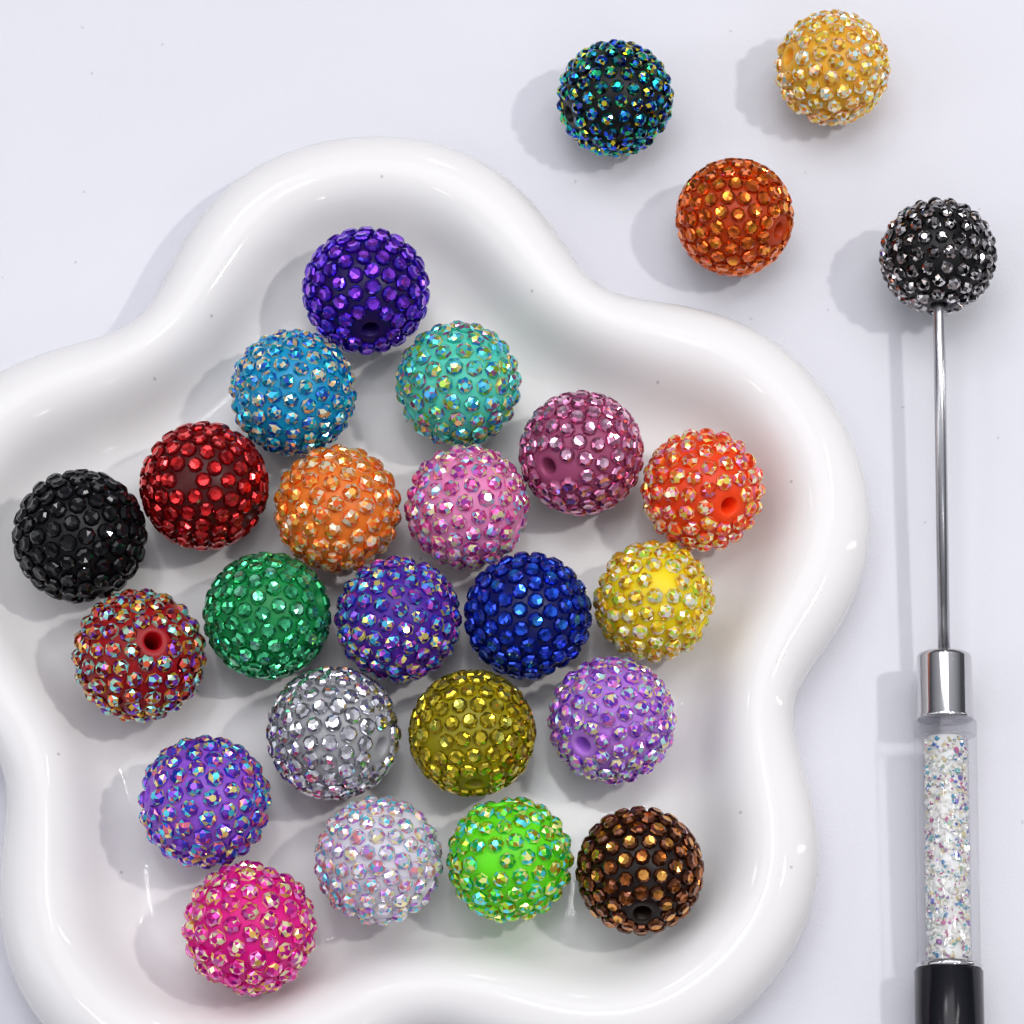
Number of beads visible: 26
